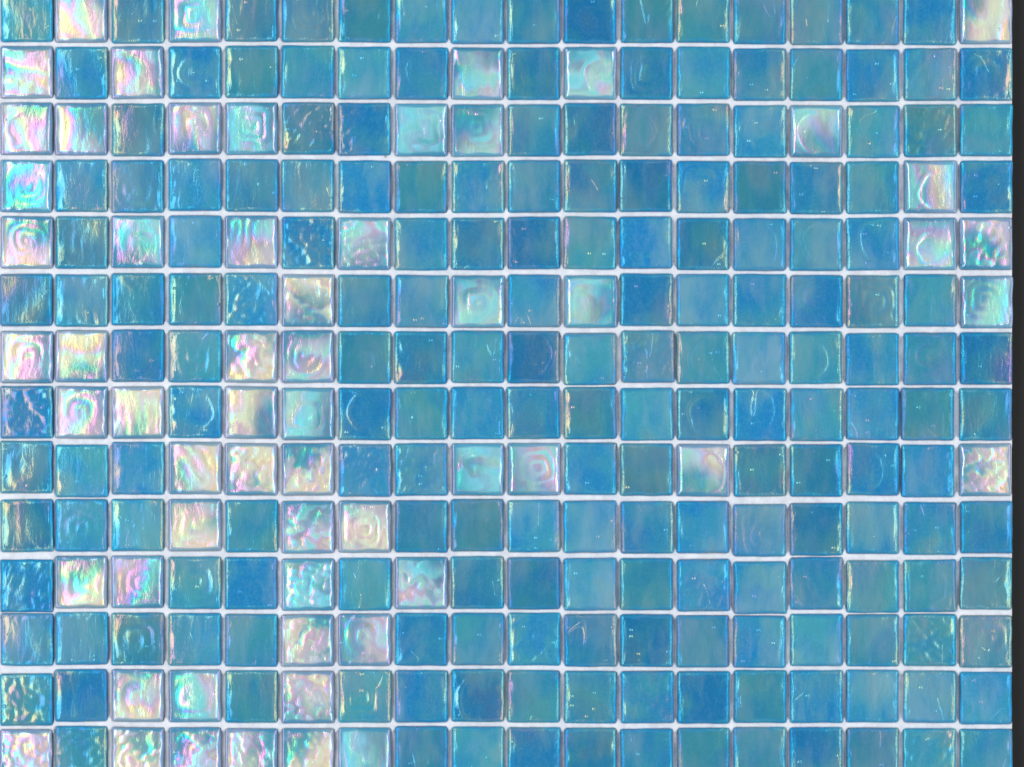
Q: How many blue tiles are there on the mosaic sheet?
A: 193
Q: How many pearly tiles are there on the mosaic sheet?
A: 59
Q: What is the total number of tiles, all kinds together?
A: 252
